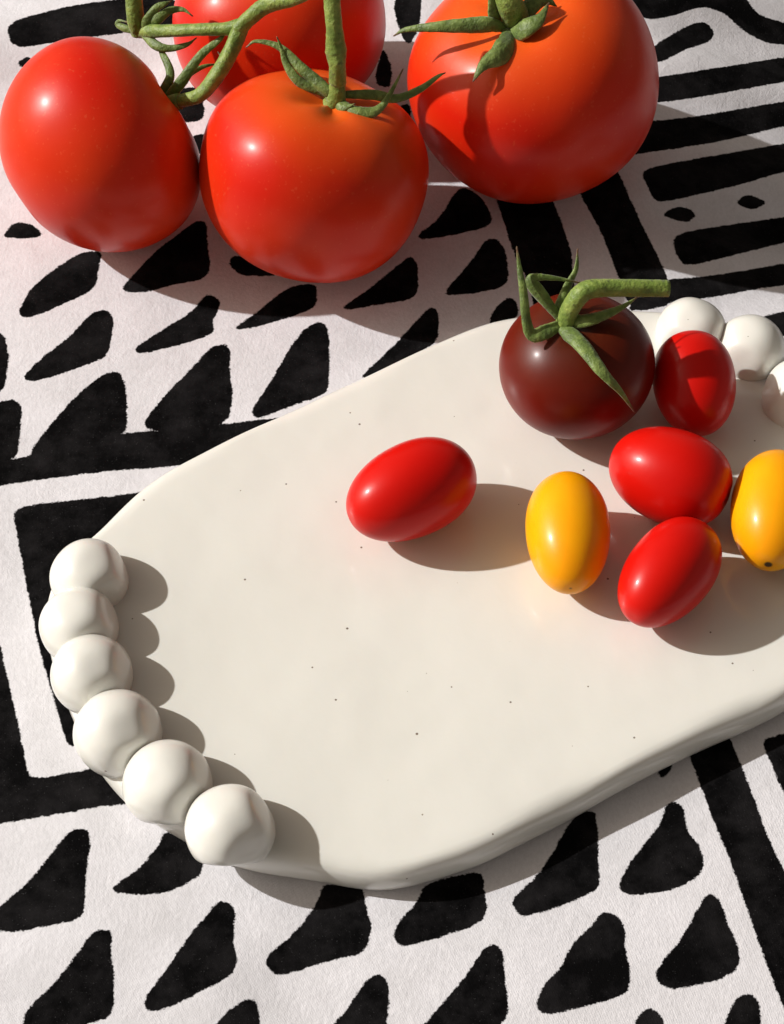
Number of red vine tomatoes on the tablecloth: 4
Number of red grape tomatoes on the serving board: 4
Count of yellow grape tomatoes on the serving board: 2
